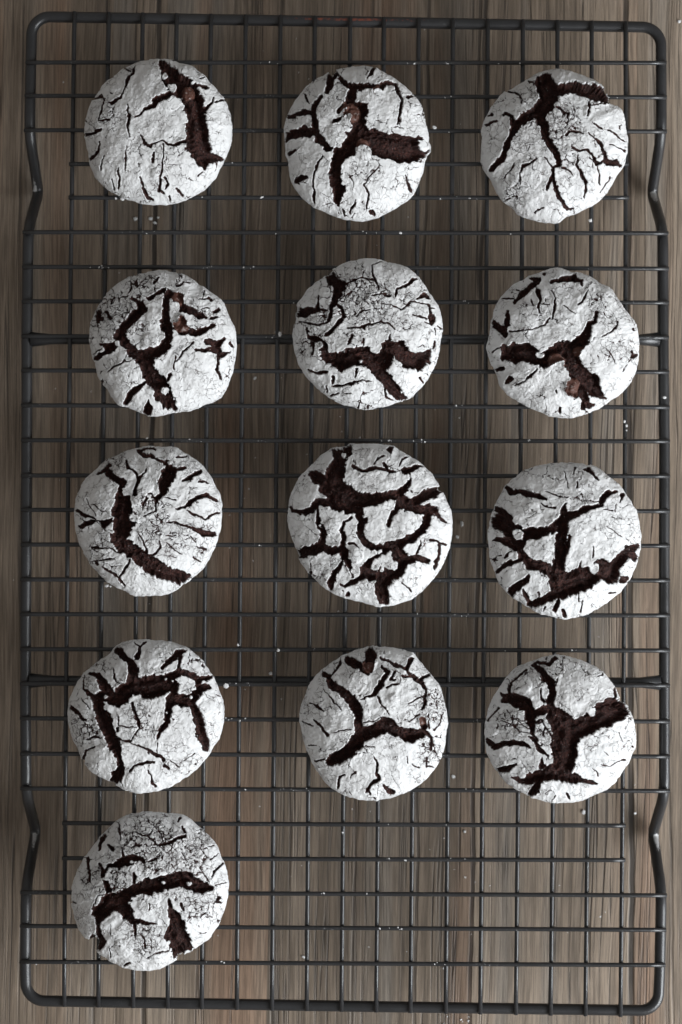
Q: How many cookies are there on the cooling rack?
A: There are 13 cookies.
